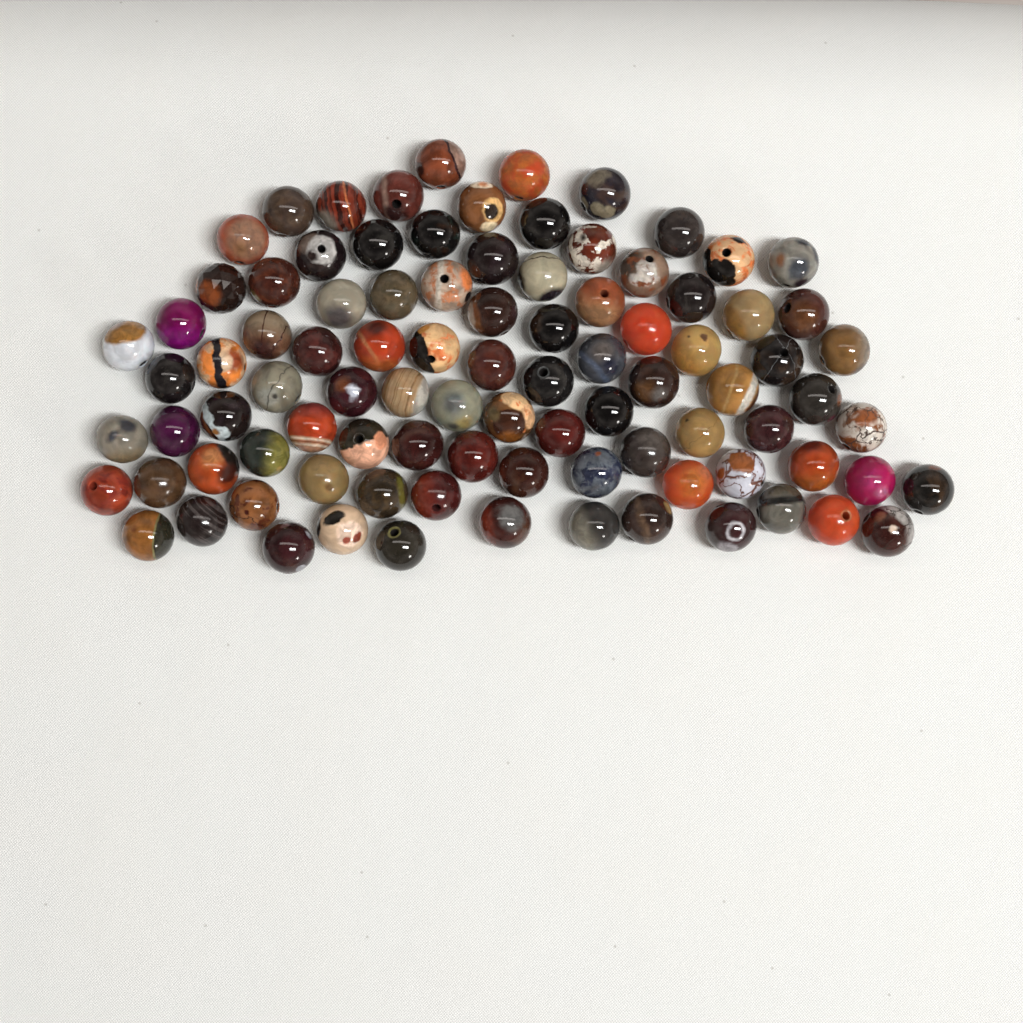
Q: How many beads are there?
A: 93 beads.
